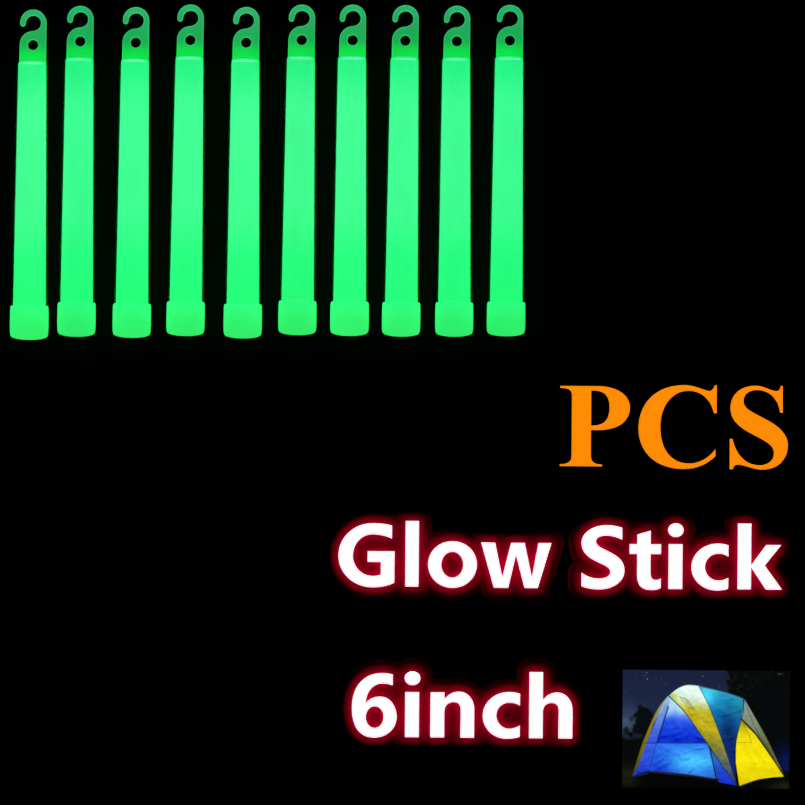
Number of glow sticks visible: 10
